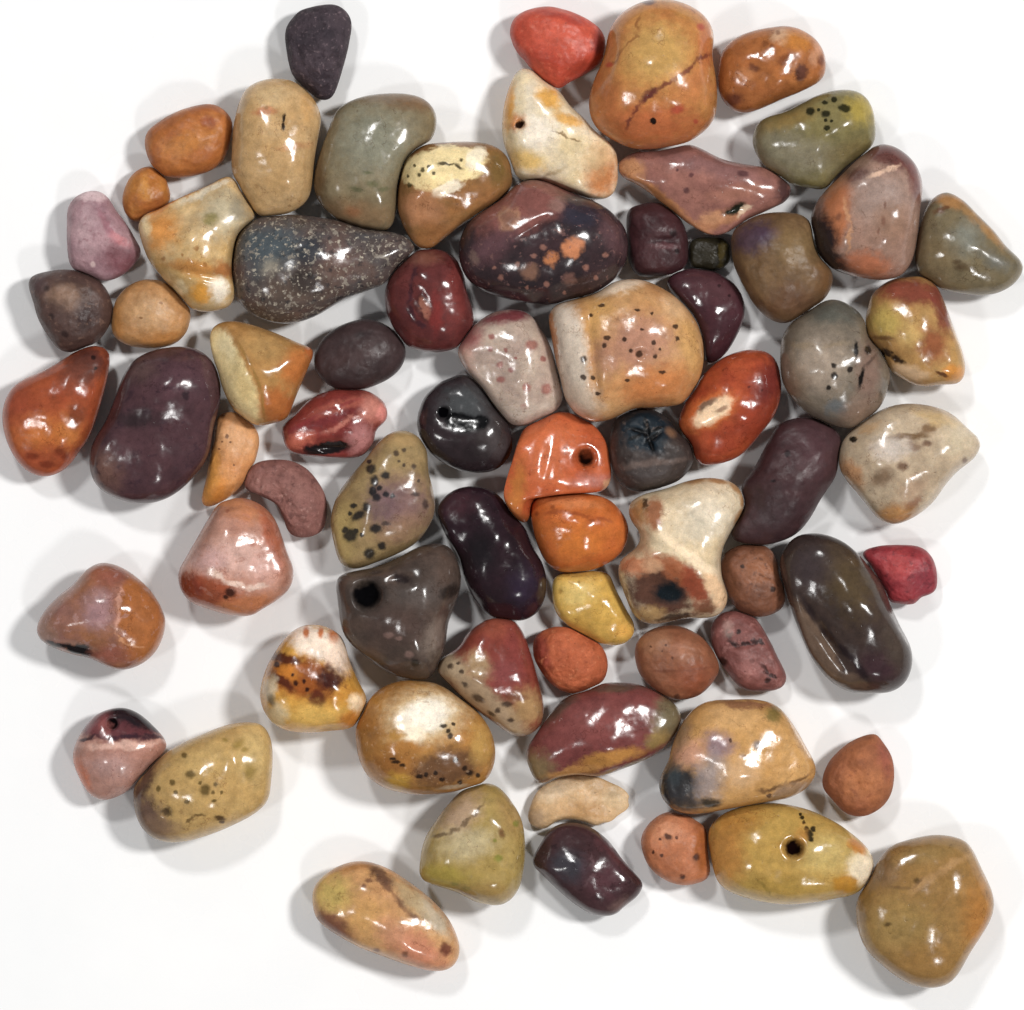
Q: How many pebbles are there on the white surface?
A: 71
